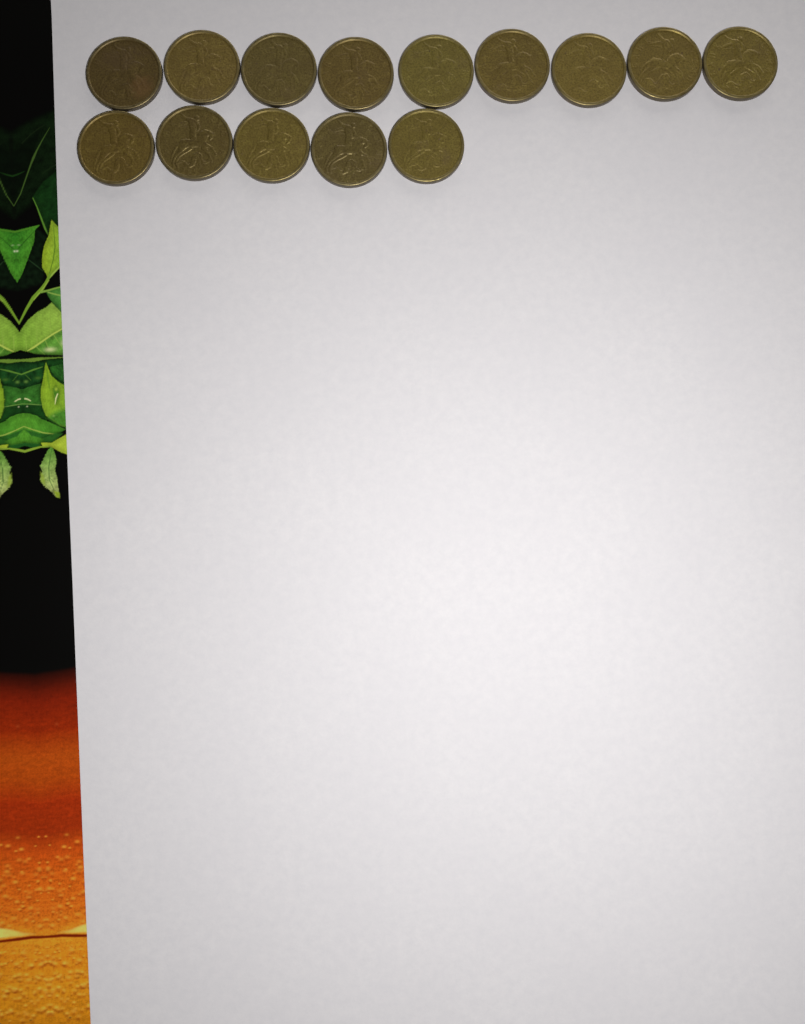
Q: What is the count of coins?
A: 14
